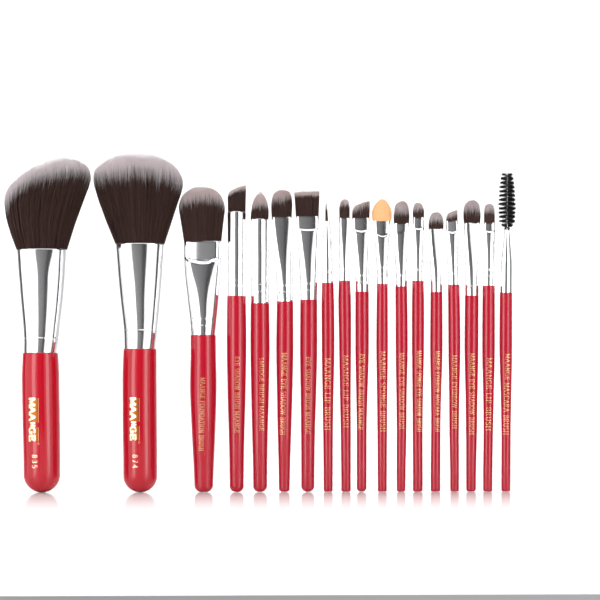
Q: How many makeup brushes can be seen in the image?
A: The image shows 18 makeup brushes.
